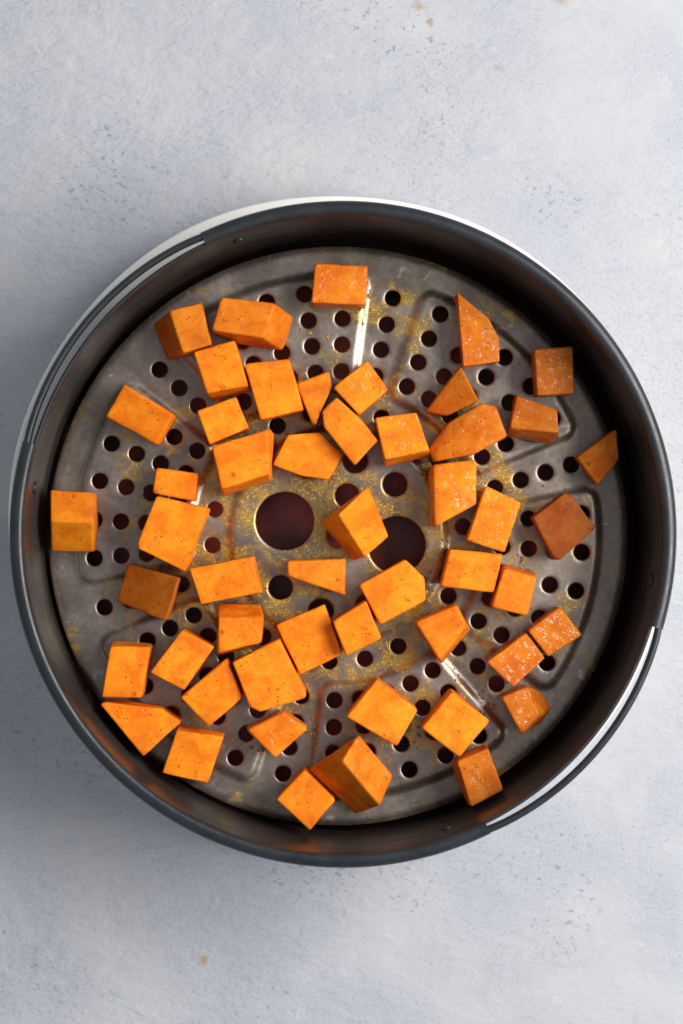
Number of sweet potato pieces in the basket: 51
